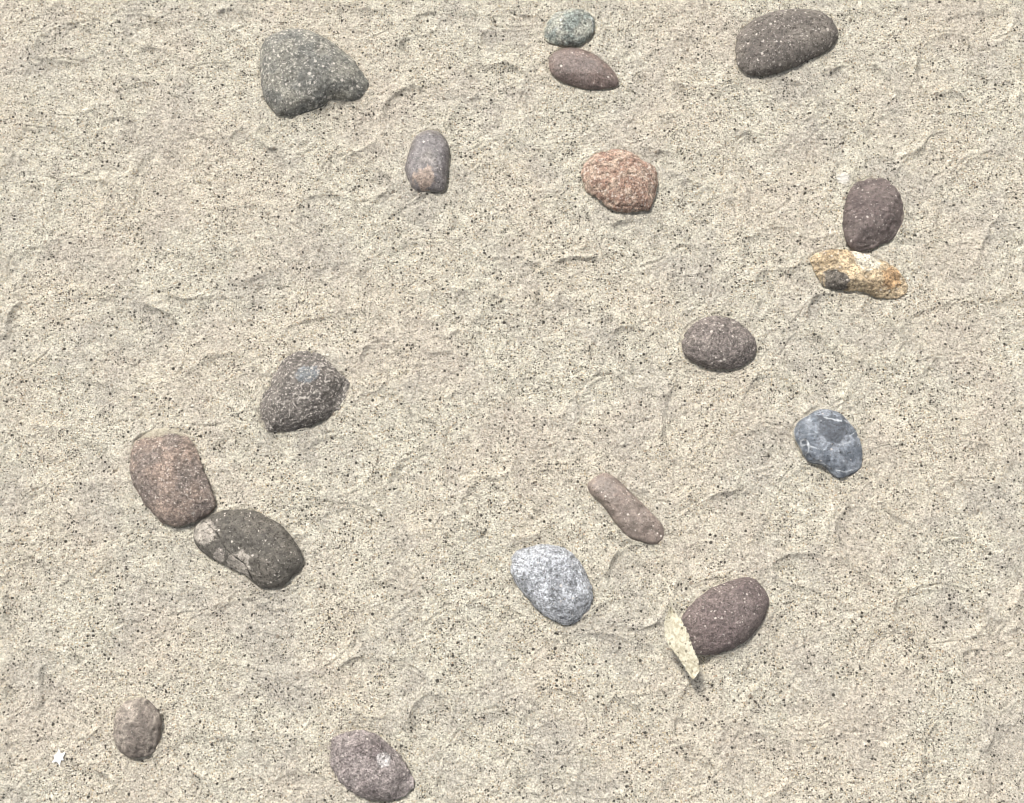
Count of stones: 18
